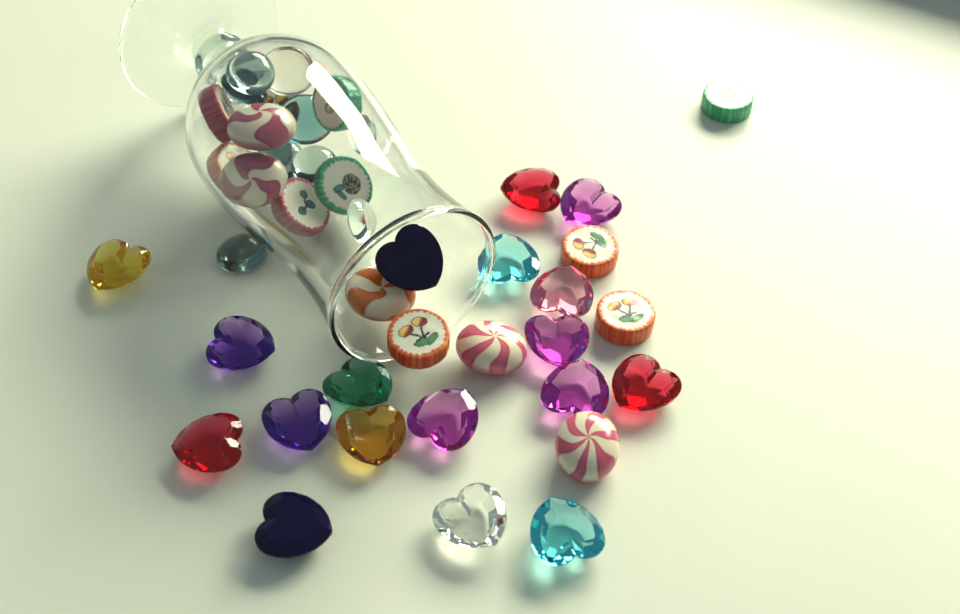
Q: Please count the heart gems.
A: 18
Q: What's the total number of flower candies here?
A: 10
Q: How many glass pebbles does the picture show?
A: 10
